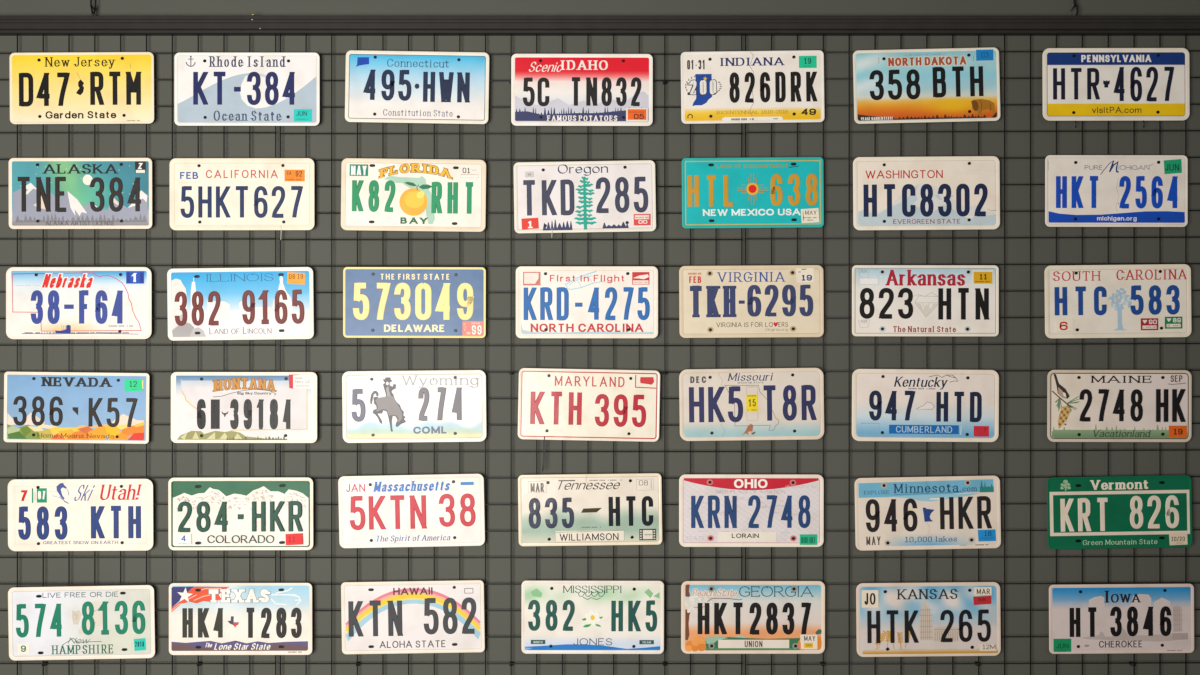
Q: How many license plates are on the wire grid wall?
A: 42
